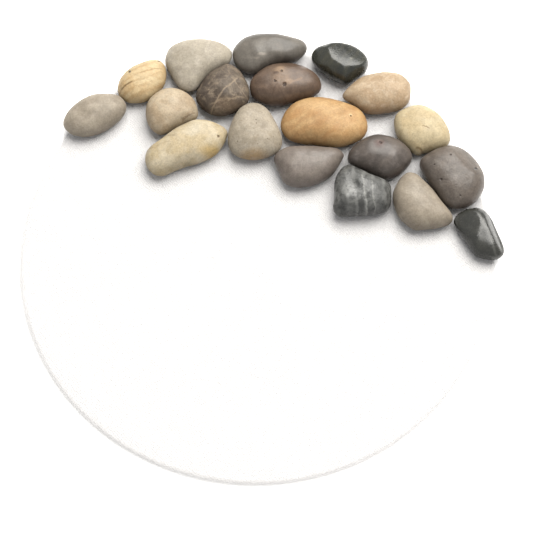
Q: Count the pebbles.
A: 19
